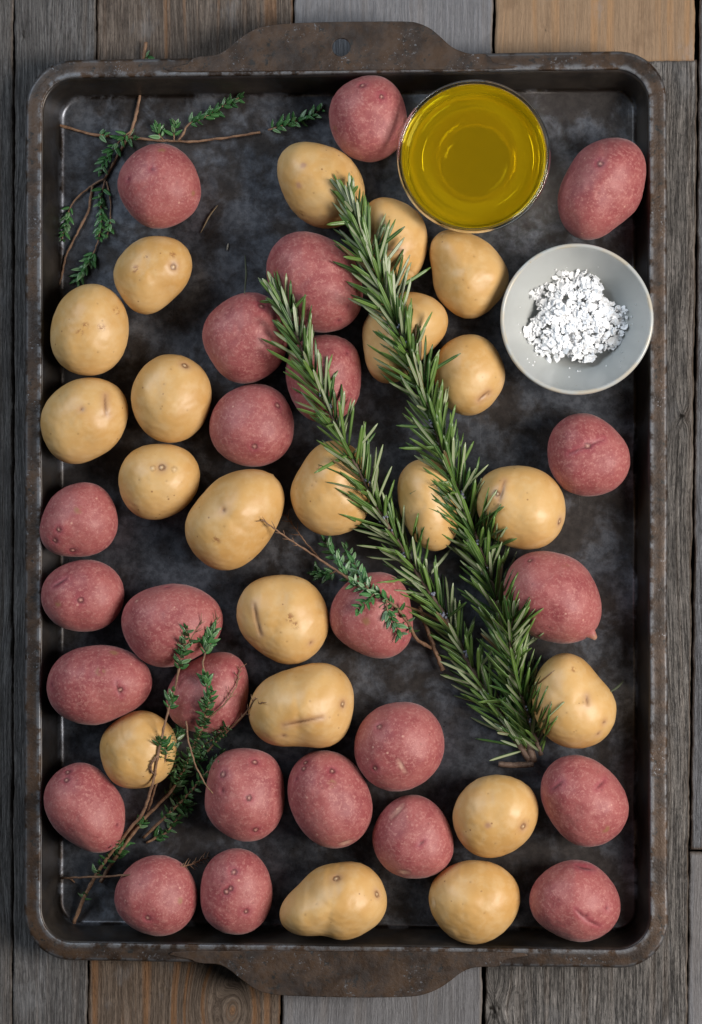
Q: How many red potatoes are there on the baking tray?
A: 24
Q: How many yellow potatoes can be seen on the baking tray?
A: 21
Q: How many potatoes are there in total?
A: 45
